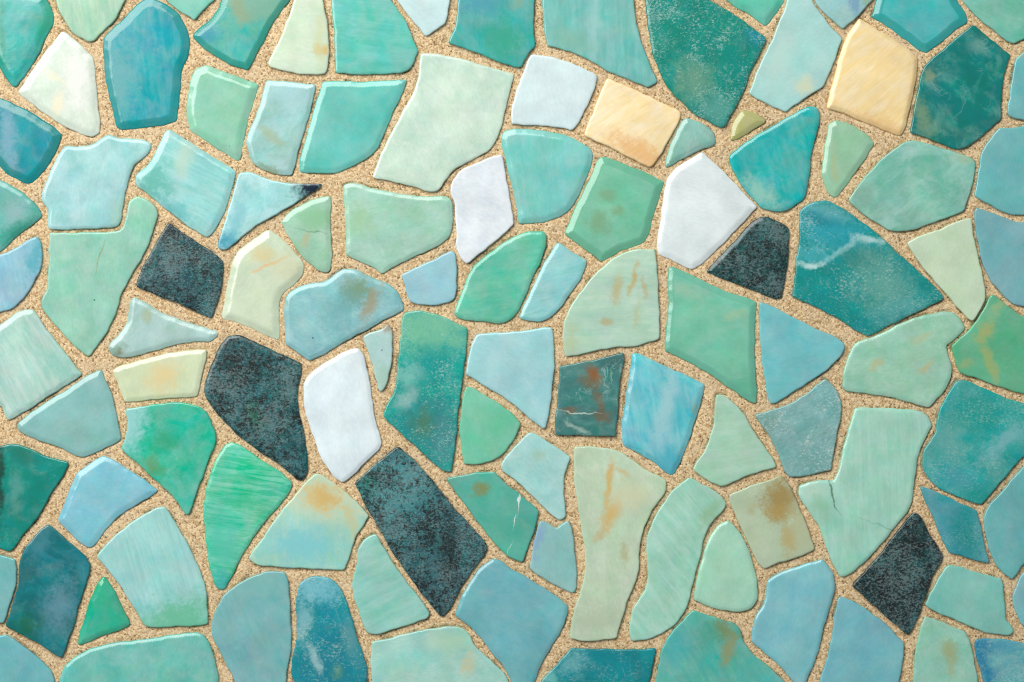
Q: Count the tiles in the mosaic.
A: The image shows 111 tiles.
